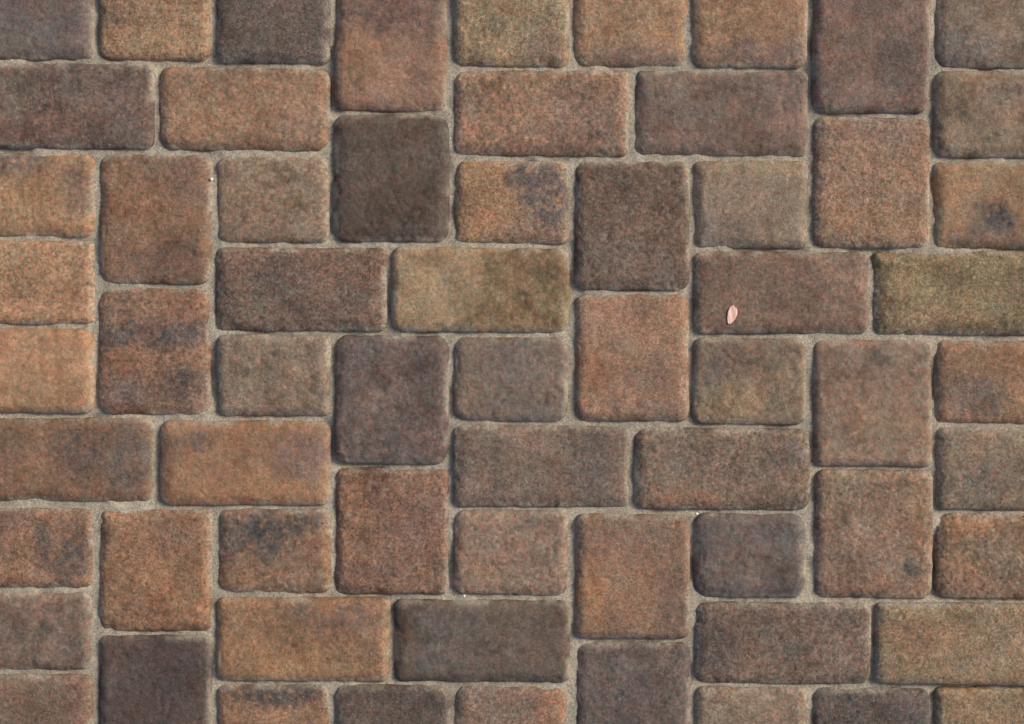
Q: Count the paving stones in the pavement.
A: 65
